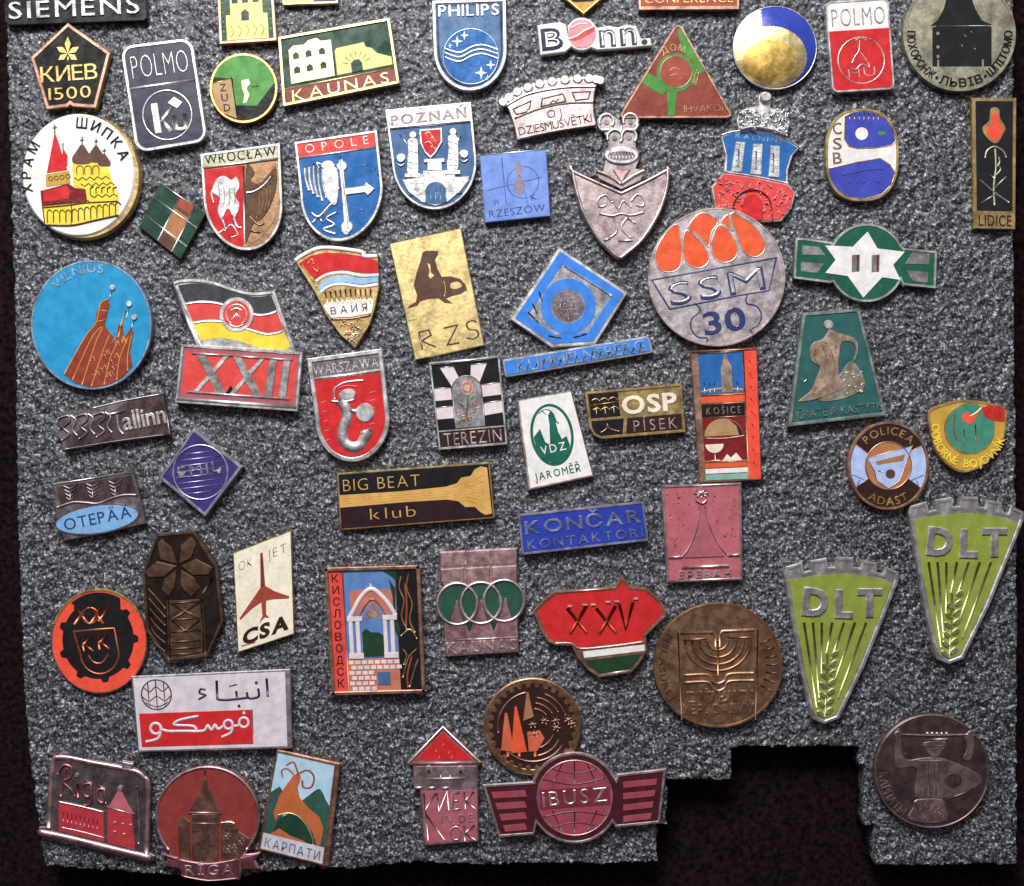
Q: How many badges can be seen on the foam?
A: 64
